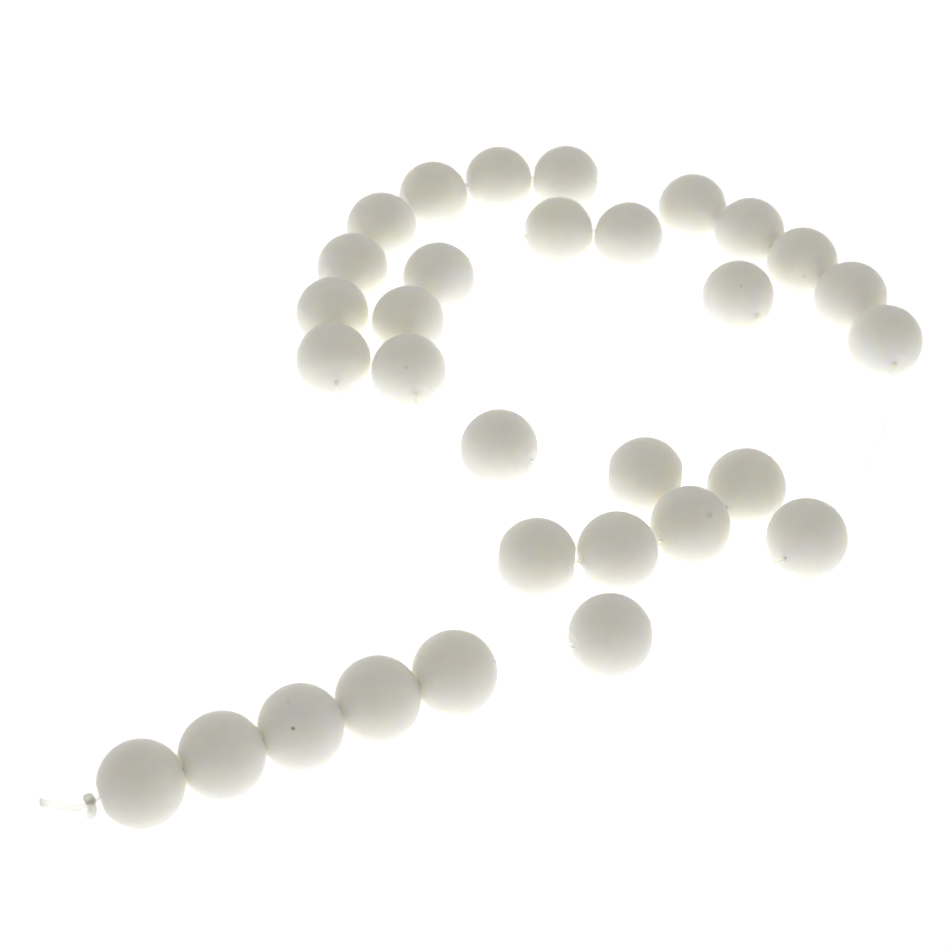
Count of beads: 31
